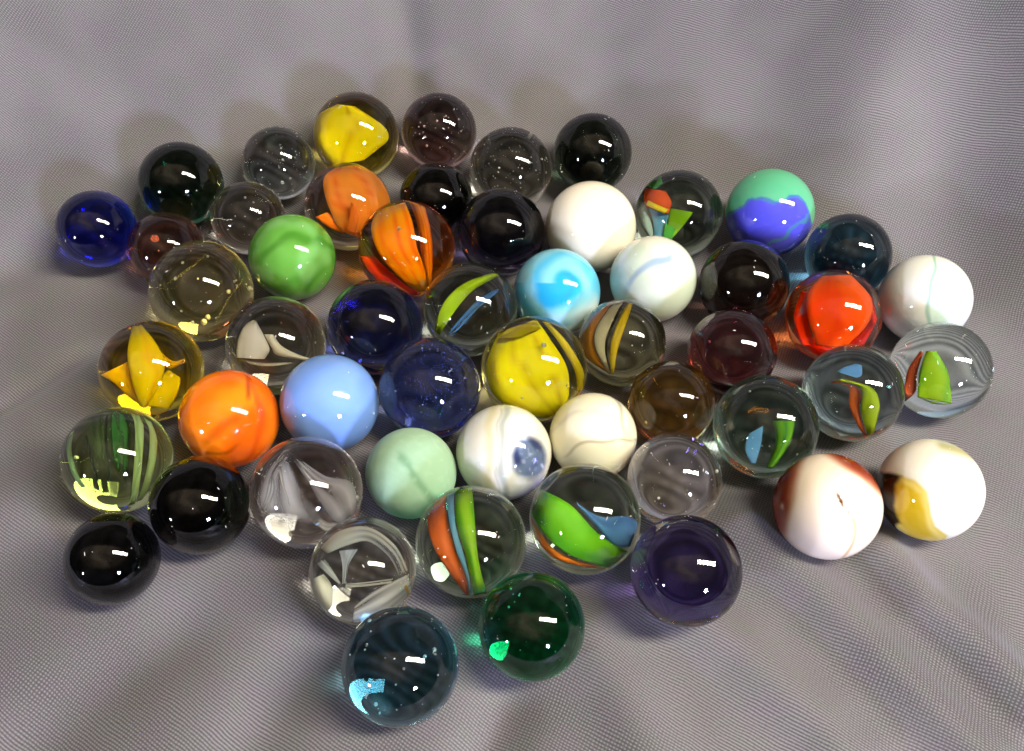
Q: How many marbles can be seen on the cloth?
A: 54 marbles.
